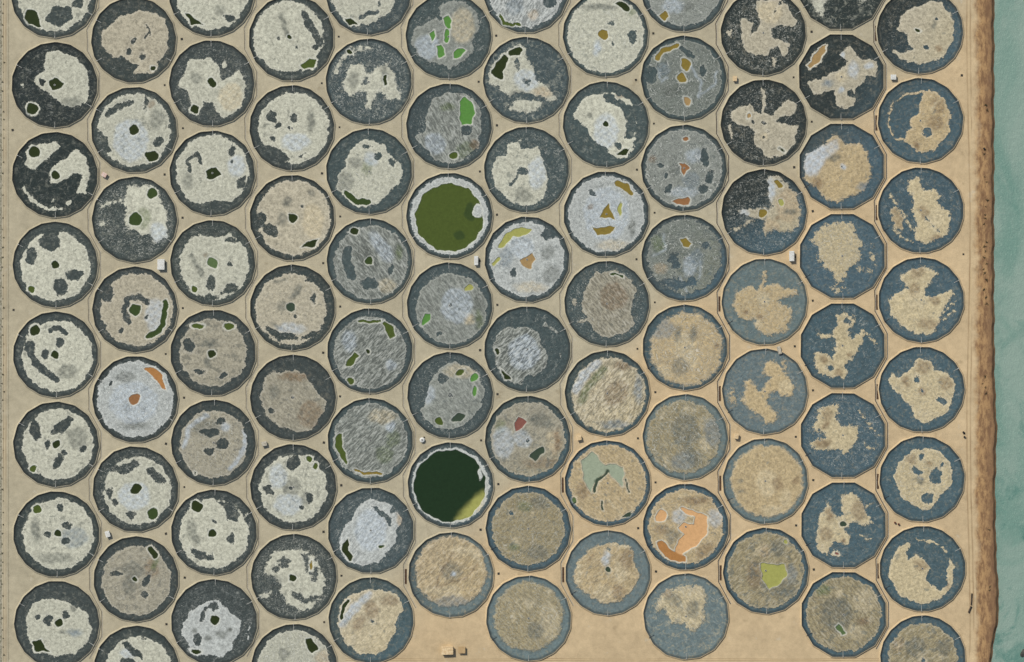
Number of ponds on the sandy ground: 93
